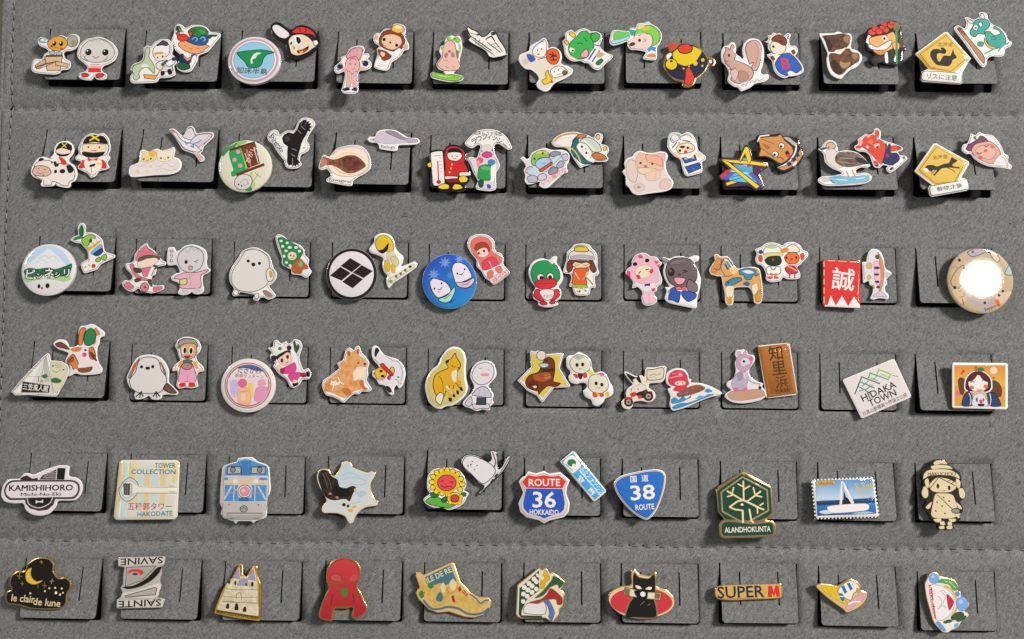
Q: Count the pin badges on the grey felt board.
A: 99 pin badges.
